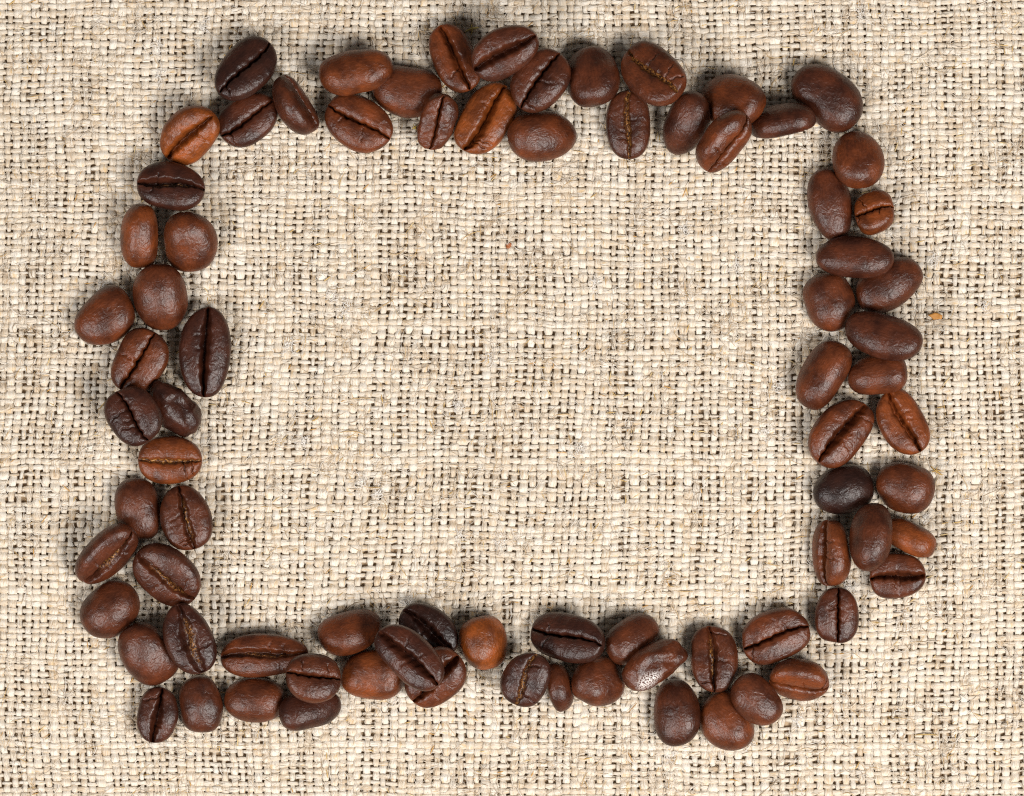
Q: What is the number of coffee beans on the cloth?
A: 80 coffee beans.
